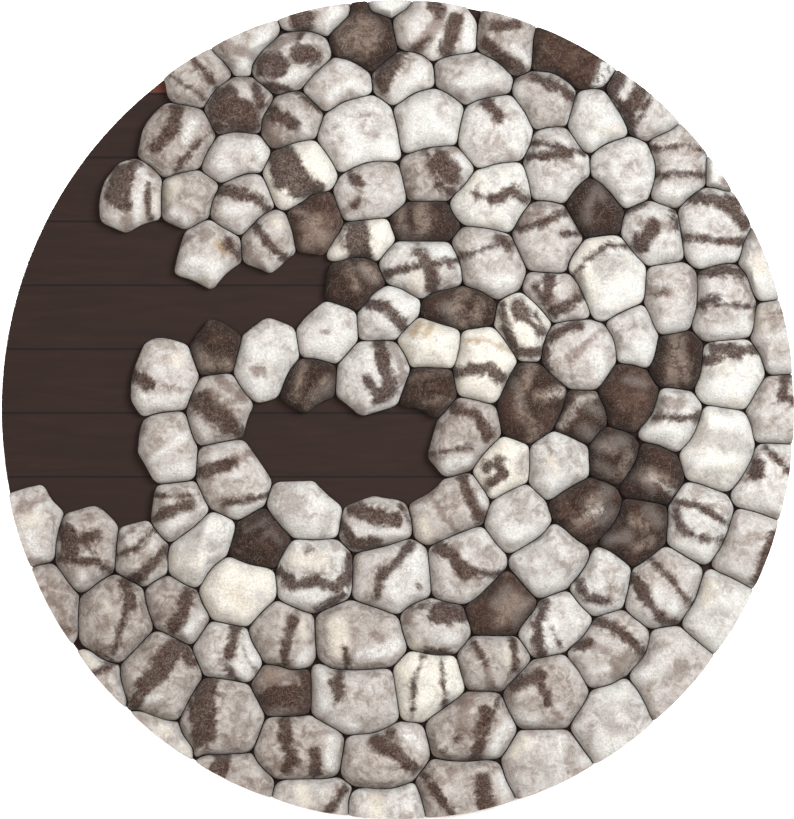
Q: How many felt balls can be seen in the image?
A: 133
